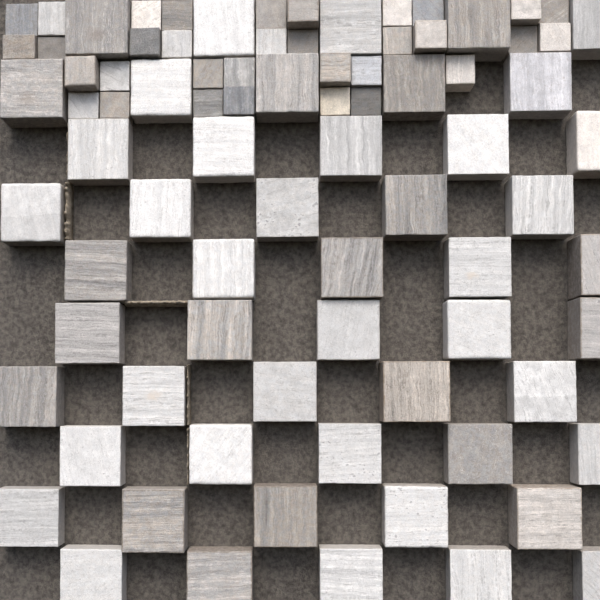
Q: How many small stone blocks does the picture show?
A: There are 33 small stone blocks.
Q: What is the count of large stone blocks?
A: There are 50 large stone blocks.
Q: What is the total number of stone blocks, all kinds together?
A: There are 83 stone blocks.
